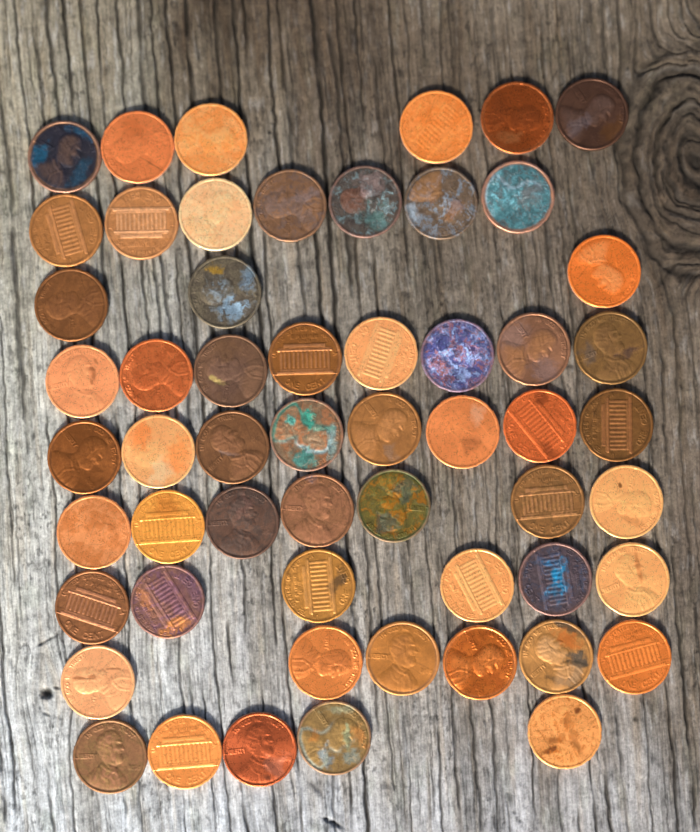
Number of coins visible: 56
